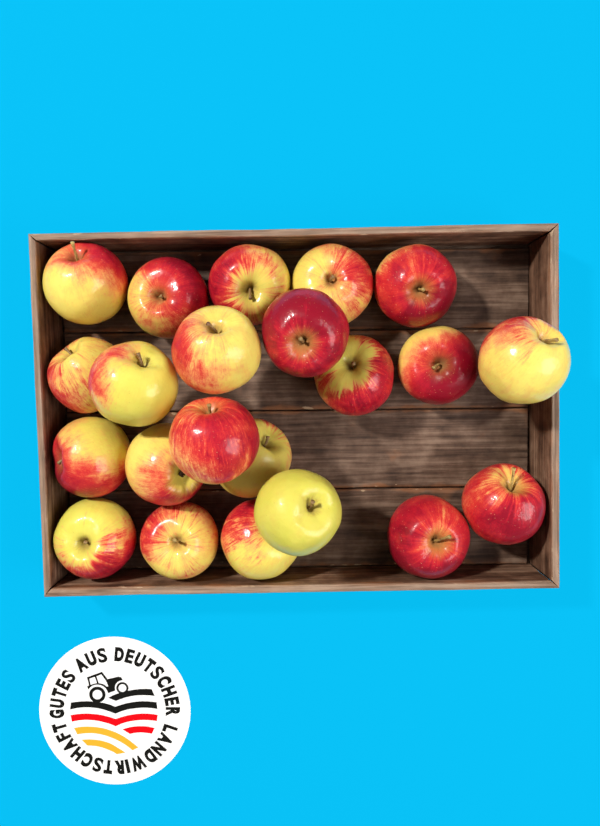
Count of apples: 22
